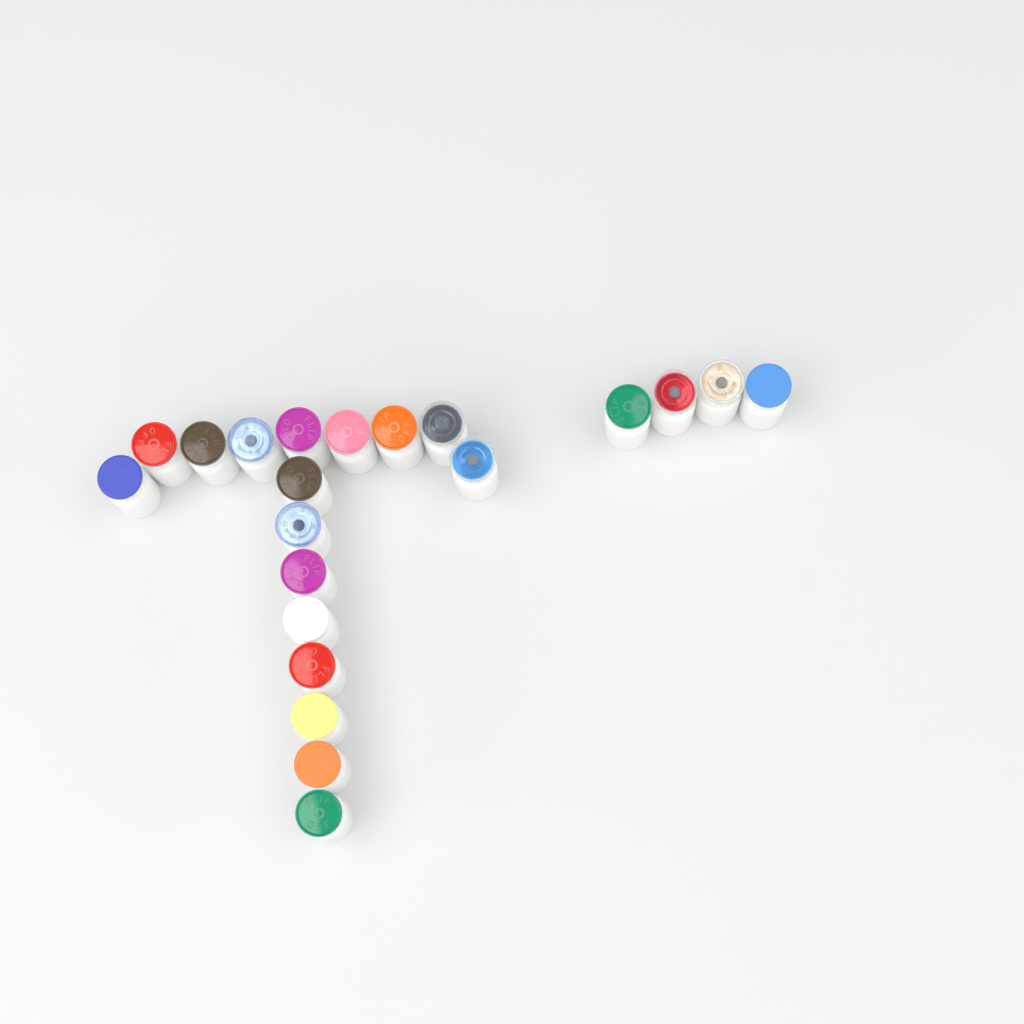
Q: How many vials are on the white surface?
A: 21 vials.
